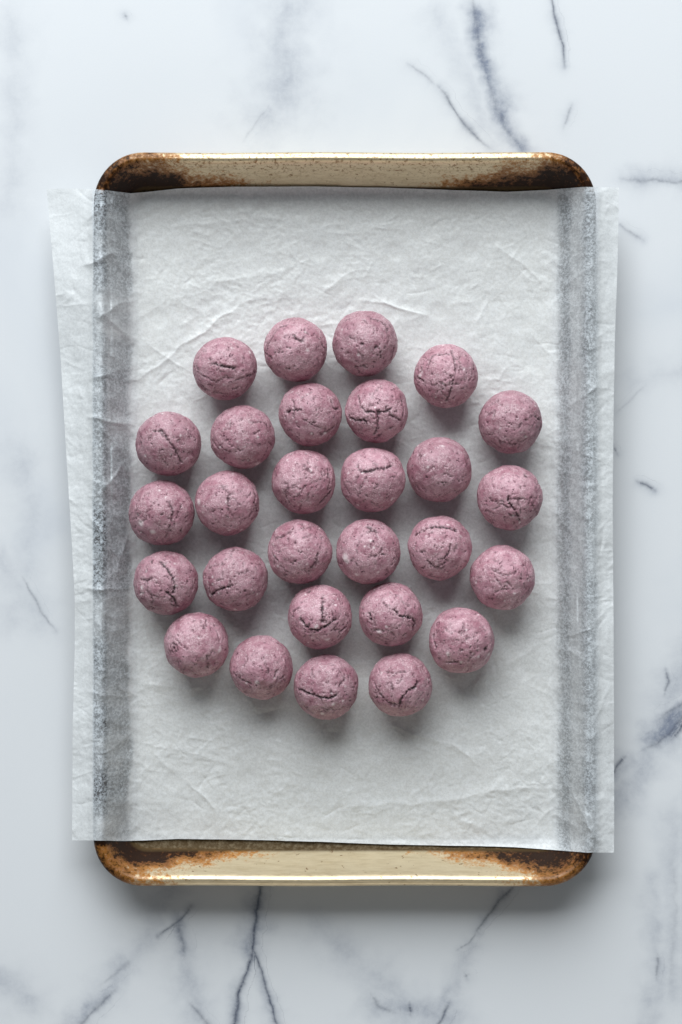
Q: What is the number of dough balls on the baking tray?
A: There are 28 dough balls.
